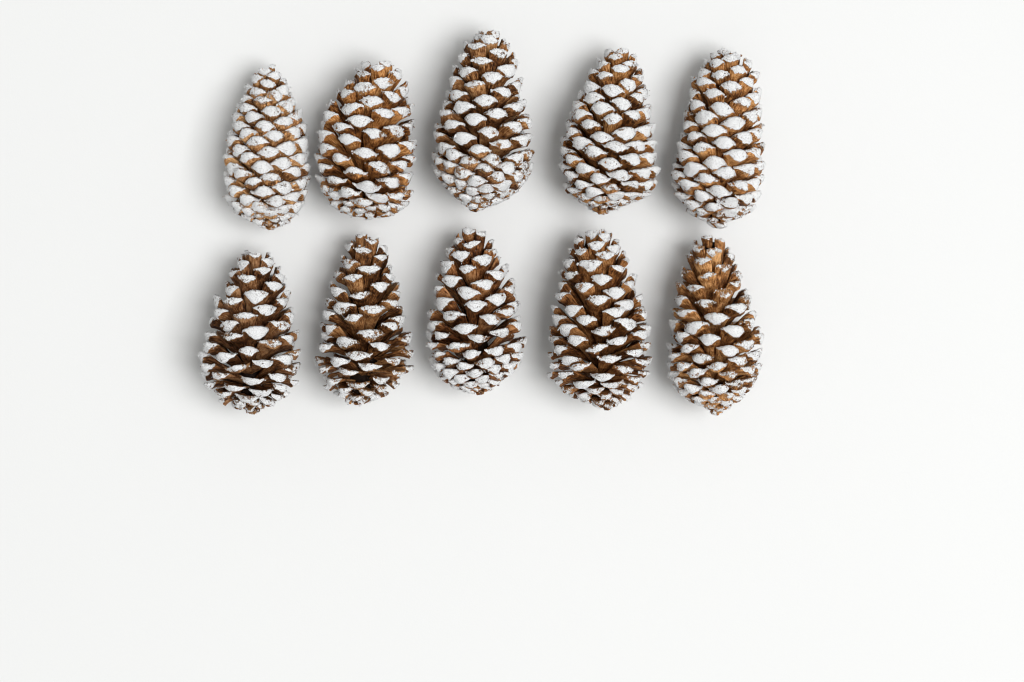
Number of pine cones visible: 10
